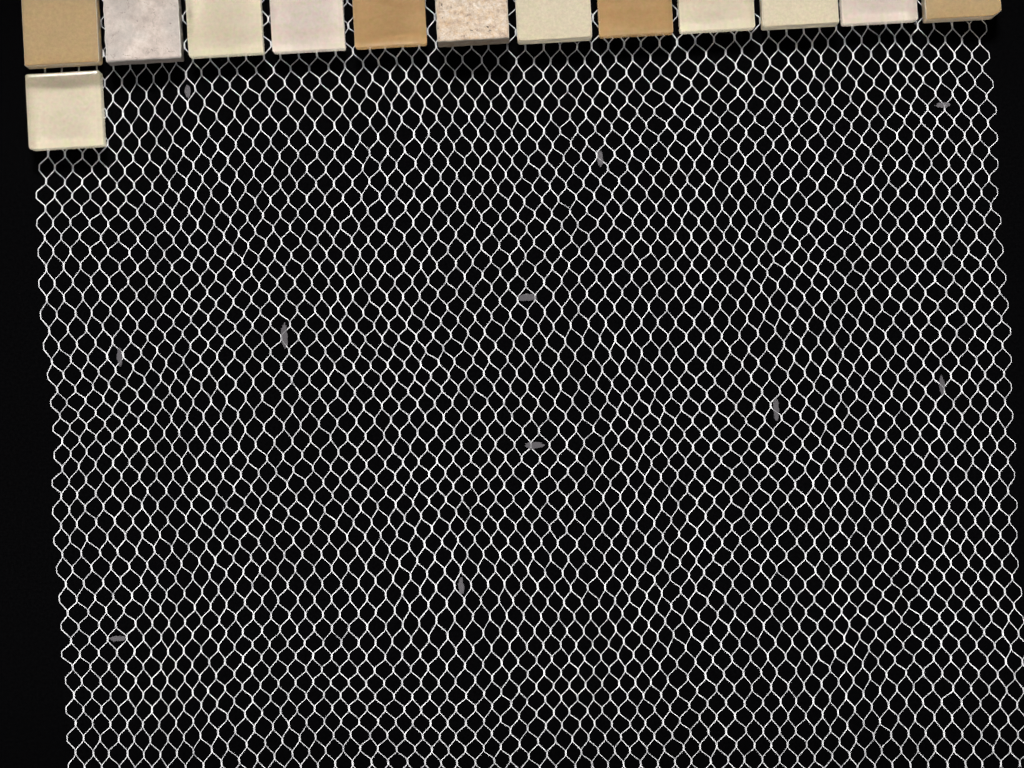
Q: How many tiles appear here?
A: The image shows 13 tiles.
